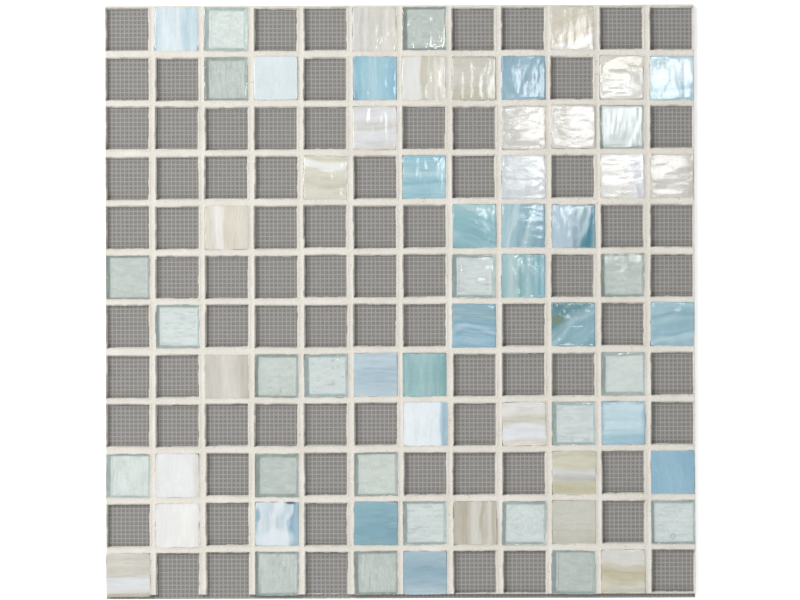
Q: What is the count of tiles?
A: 64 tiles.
